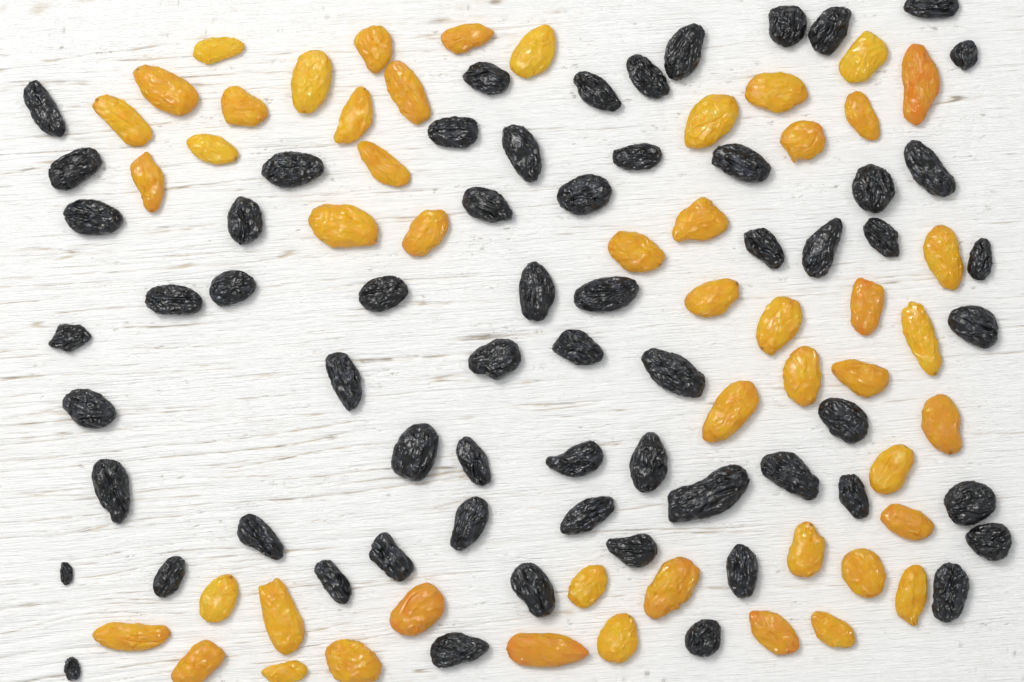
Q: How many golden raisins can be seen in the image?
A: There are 50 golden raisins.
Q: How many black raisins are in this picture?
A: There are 62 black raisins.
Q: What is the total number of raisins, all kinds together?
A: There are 112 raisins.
